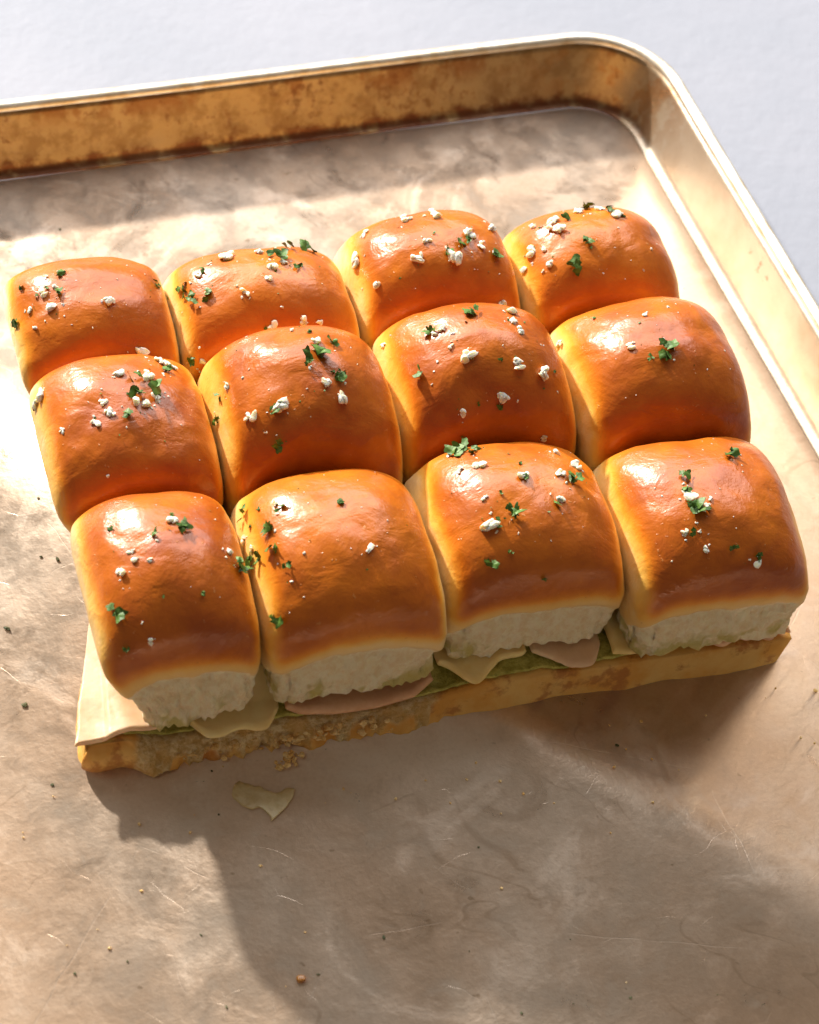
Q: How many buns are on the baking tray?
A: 12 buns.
